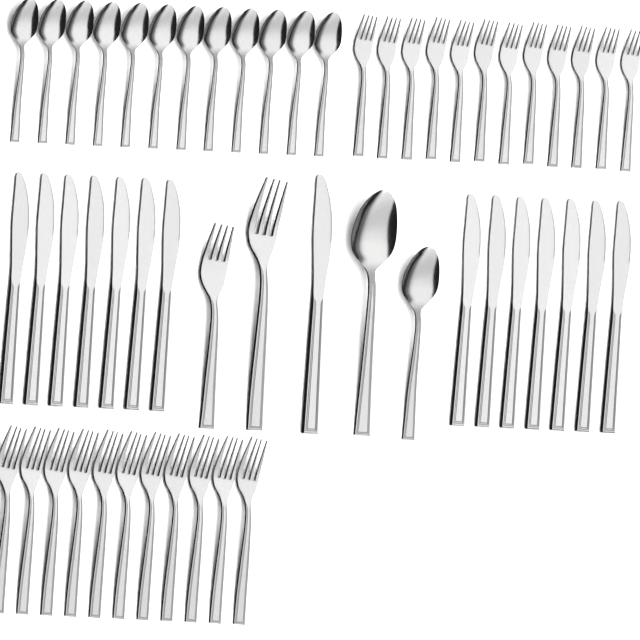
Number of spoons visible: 14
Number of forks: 25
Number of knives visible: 15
